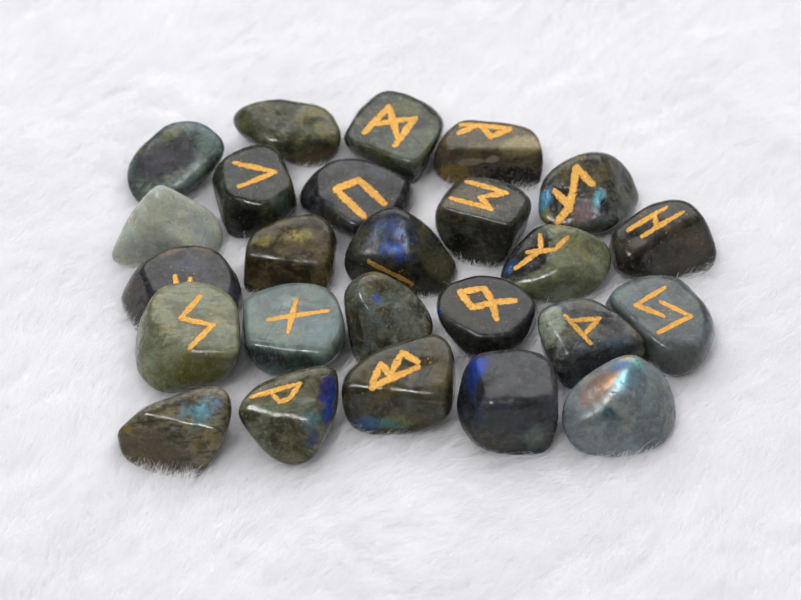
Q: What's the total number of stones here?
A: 25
